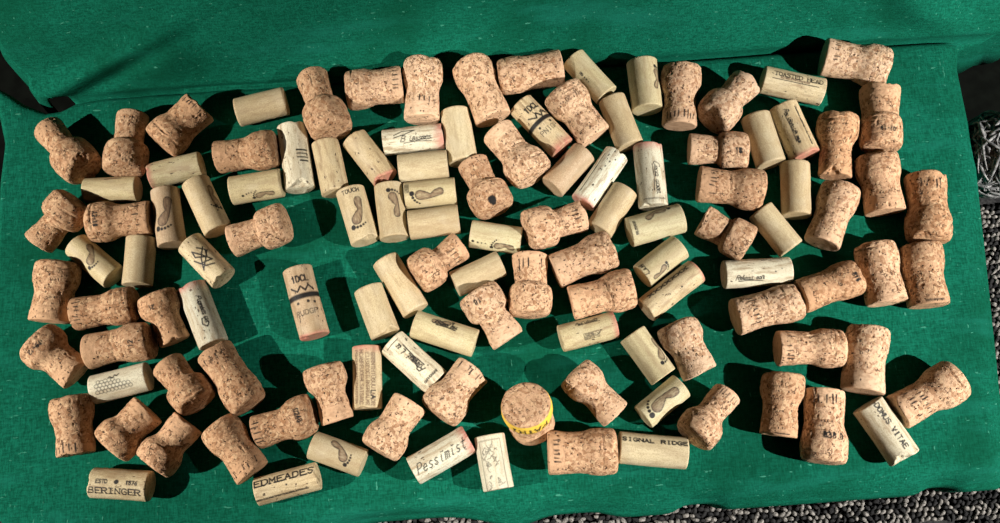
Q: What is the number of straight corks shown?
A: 56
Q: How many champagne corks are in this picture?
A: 61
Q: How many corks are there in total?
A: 117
